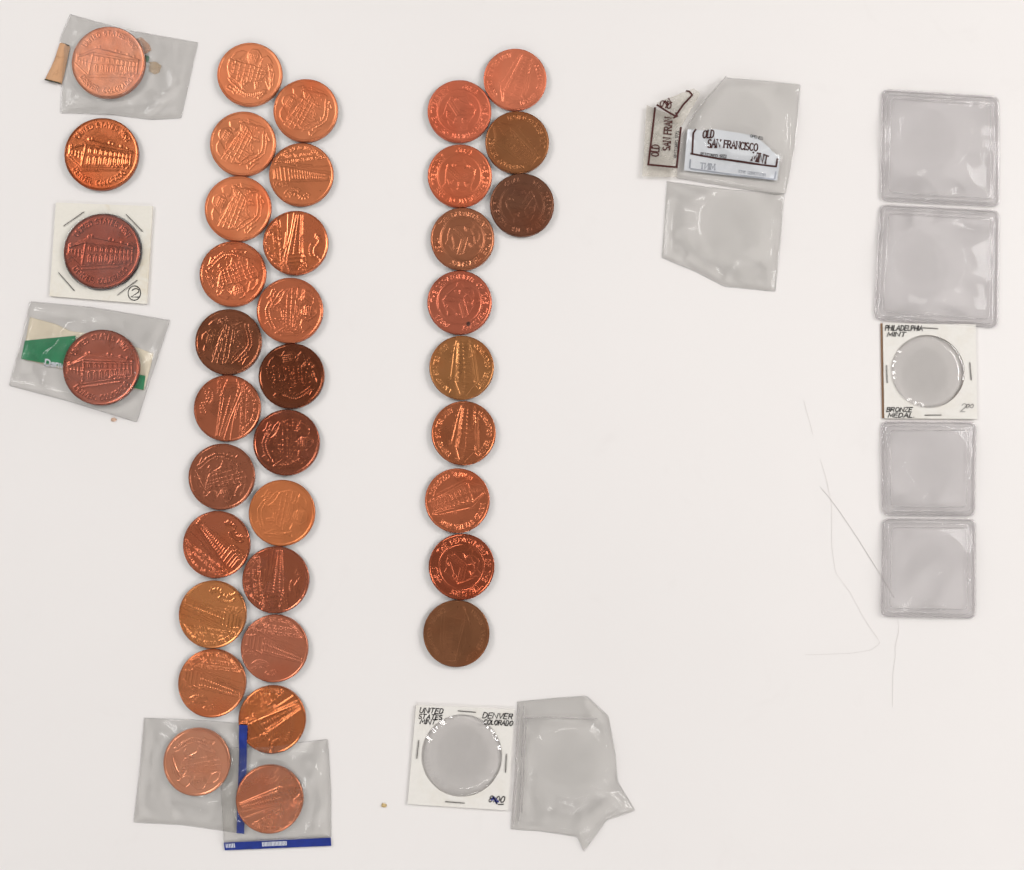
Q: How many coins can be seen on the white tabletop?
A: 38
